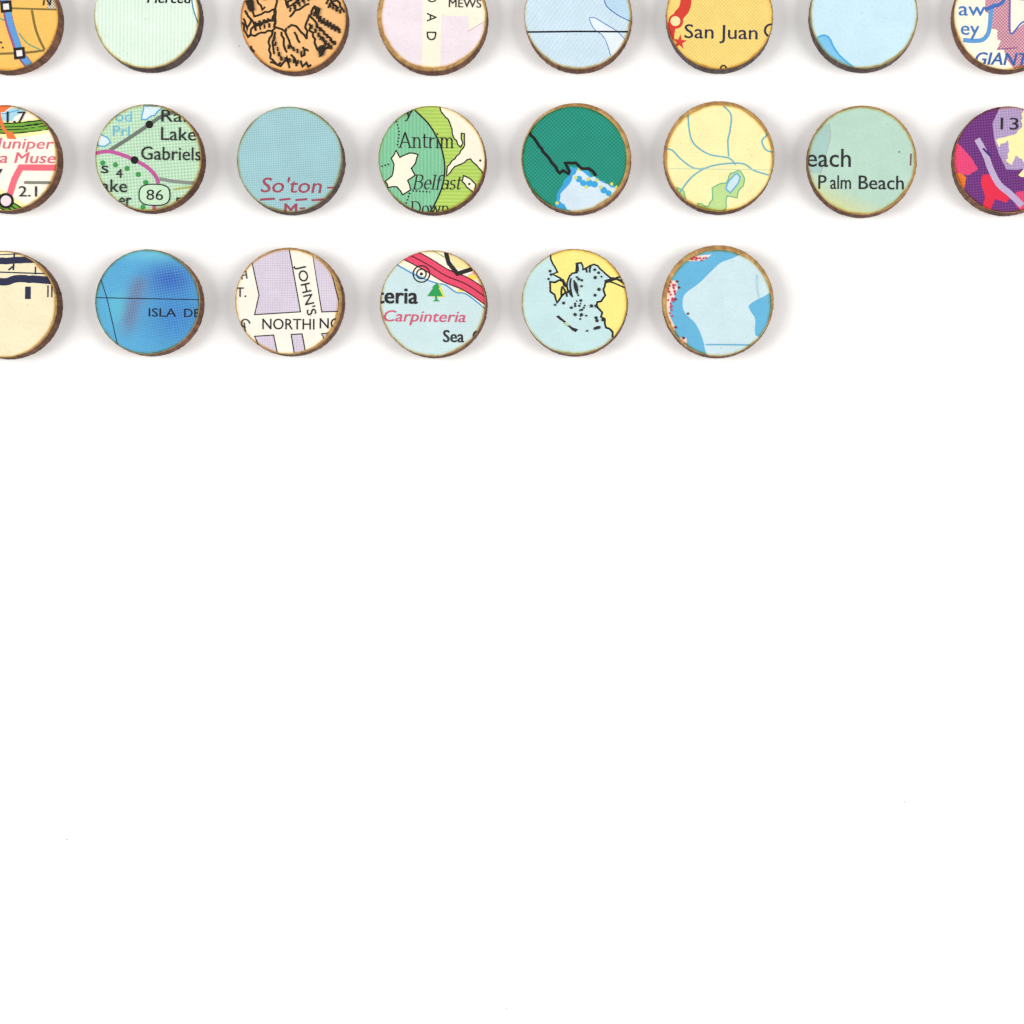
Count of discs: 22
